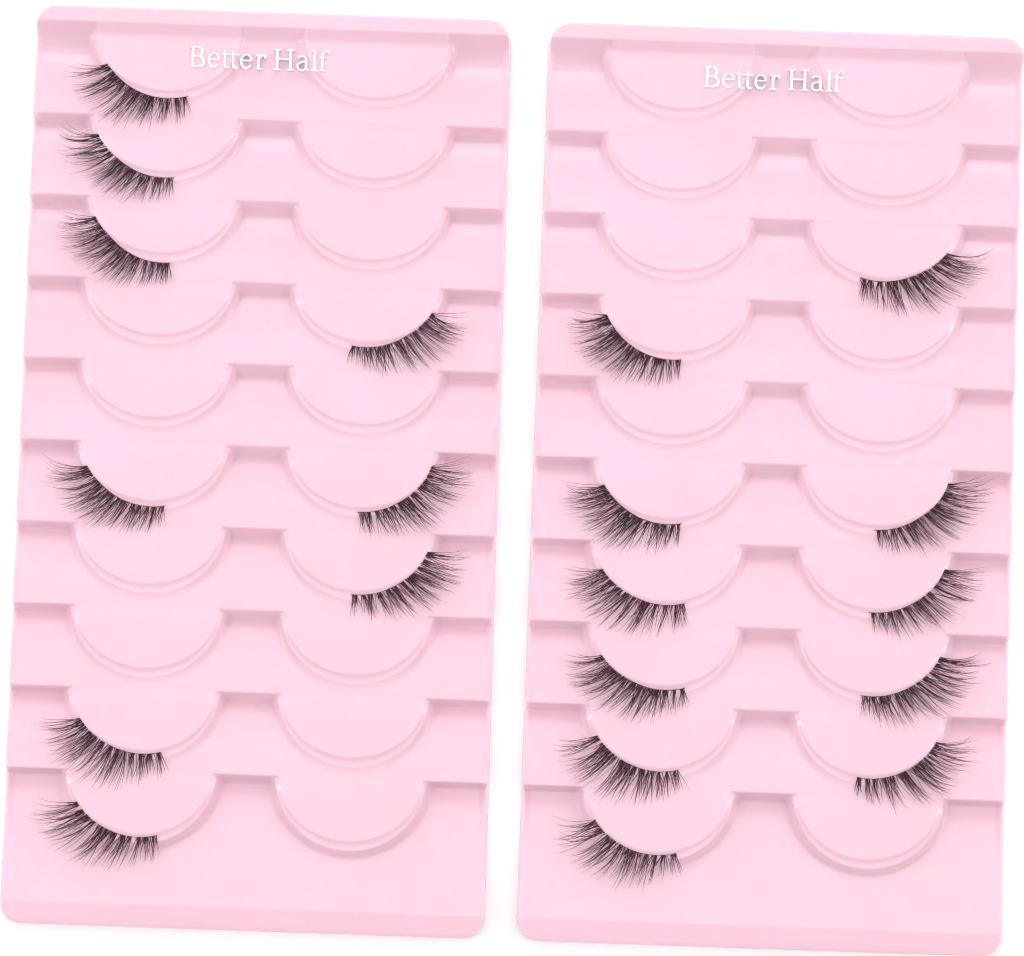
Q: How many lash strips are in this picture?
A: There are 20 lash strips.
